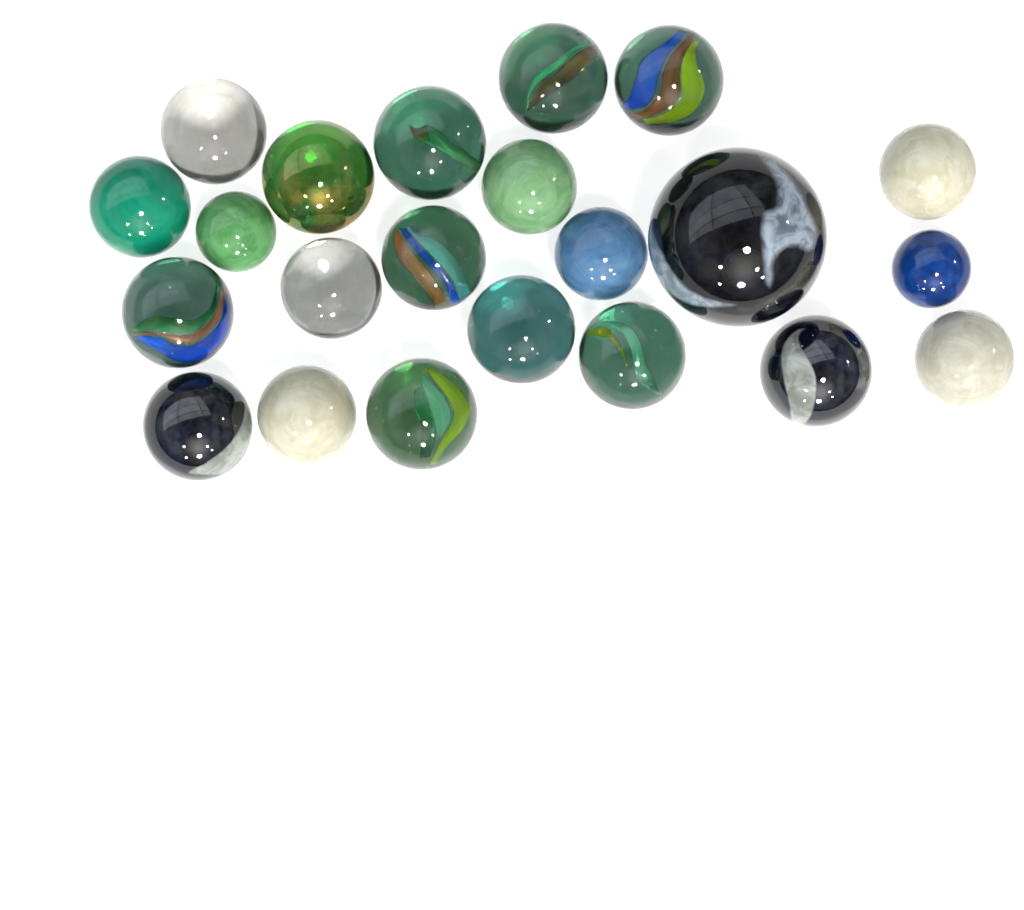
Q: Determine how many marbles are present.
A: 22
